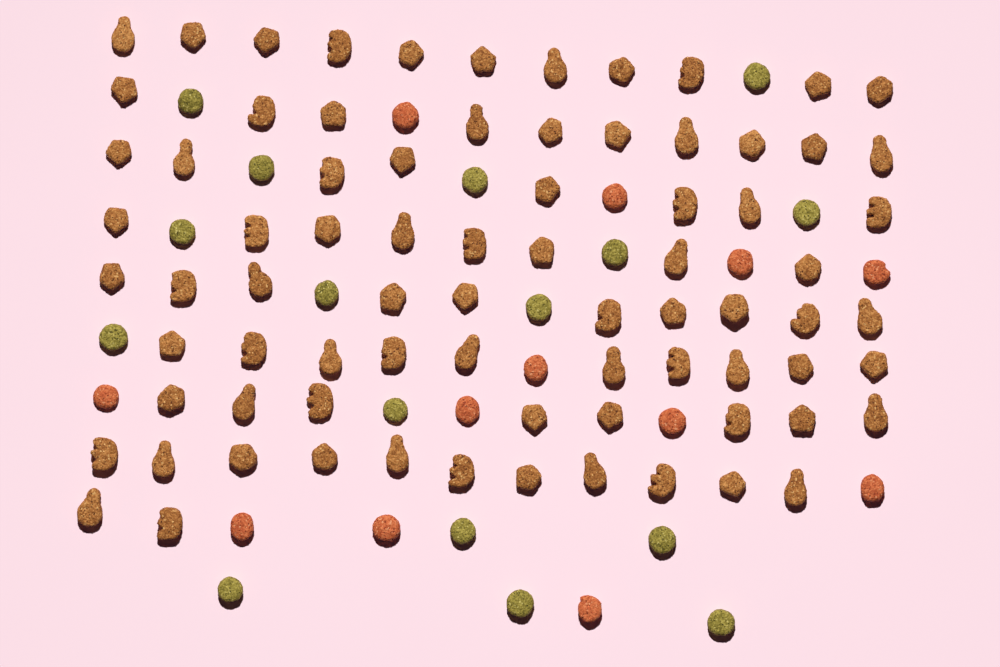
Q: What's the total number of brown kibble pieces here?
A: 78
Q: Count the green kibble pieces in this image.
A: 16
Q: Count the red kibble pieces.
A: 12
